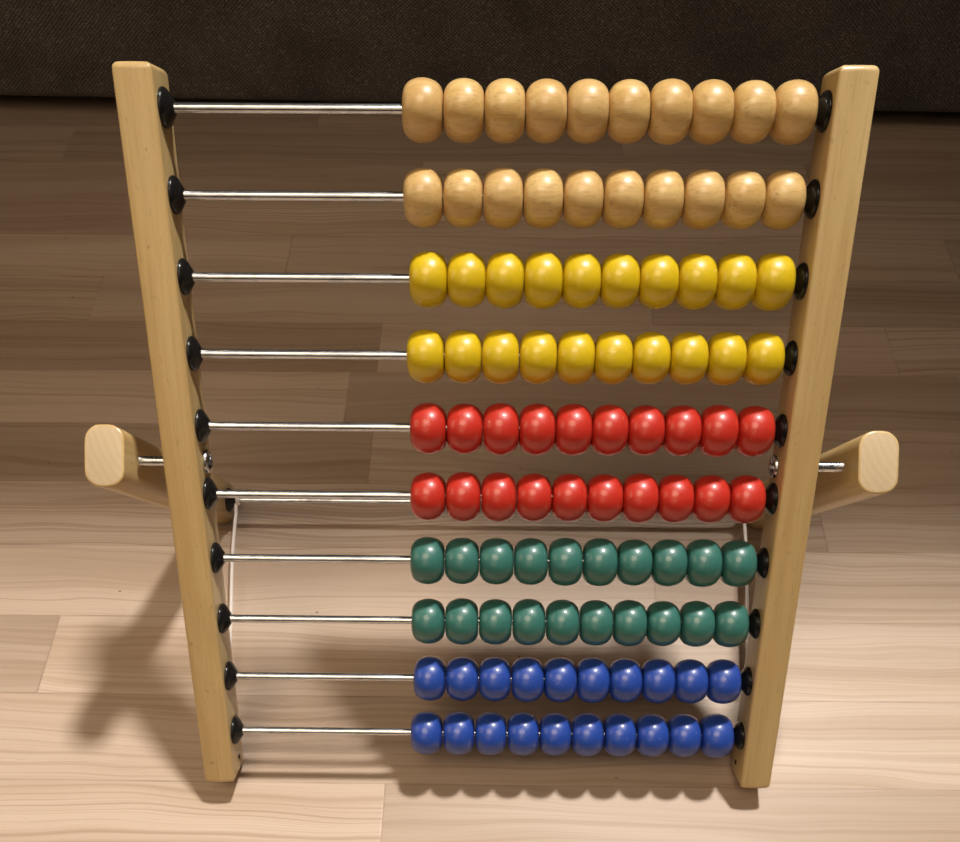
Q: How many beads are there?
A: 100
